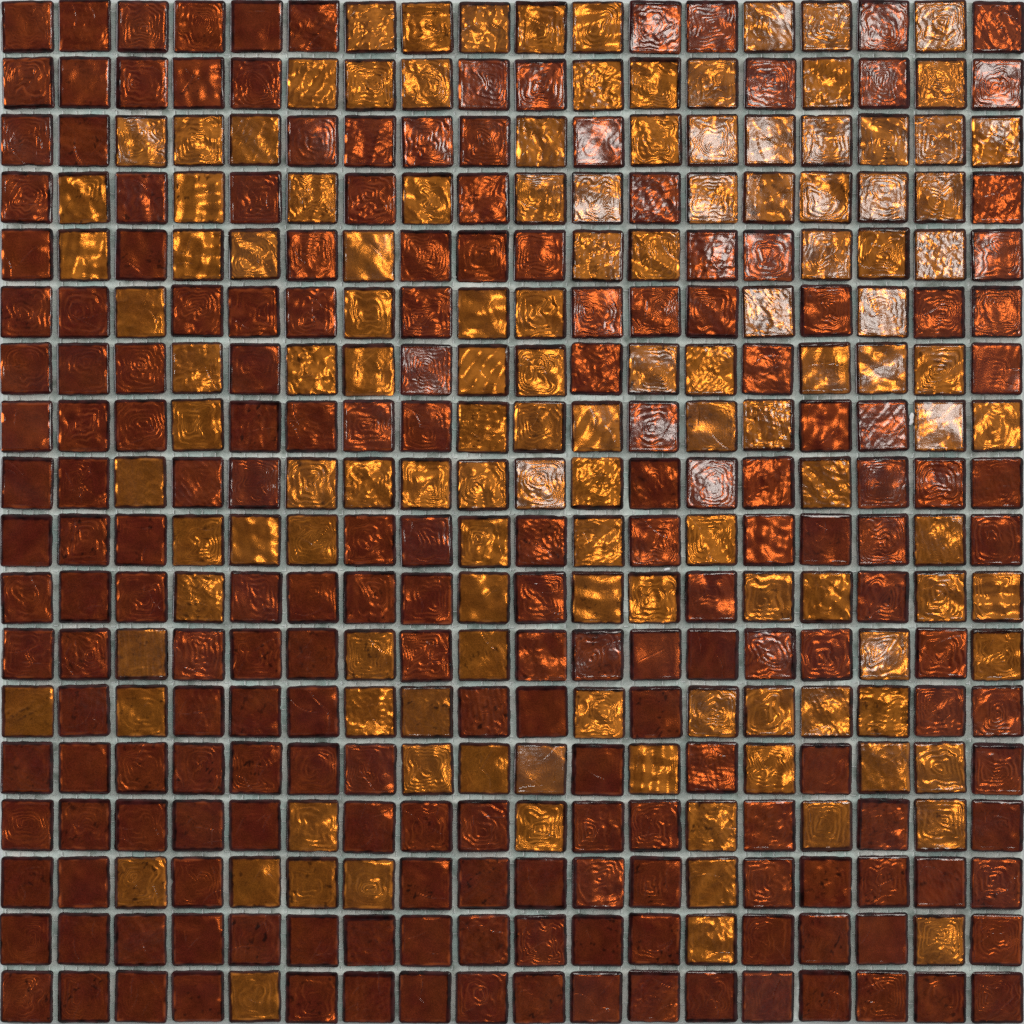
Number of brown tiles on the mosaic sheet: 196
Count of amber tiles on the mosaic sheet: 128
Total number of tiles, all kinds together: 324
